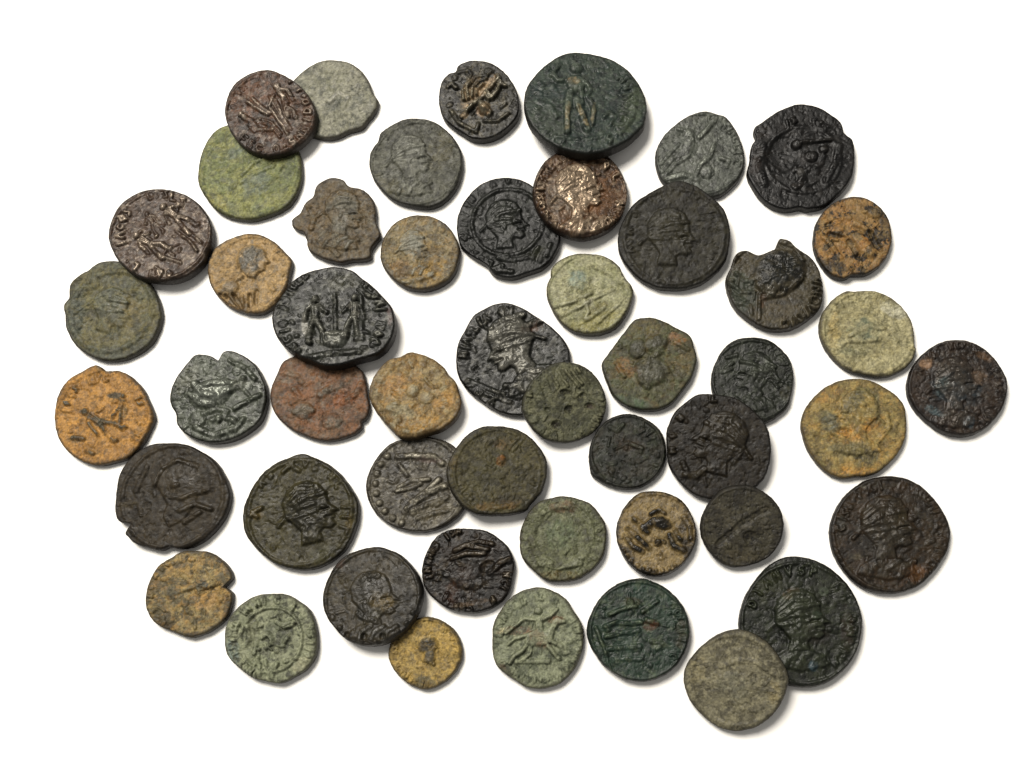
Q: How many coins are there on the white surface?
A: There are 50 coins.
